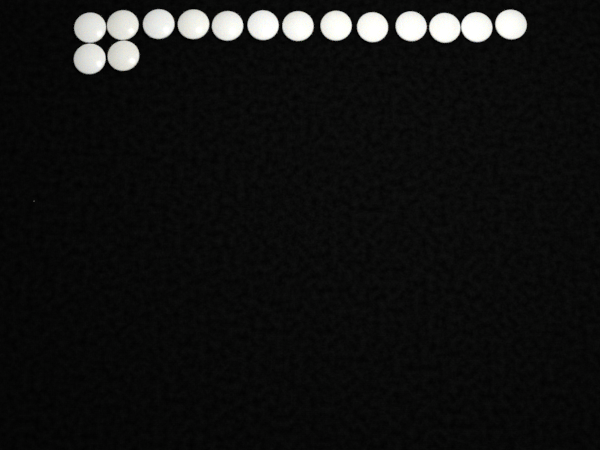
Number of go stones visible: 15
